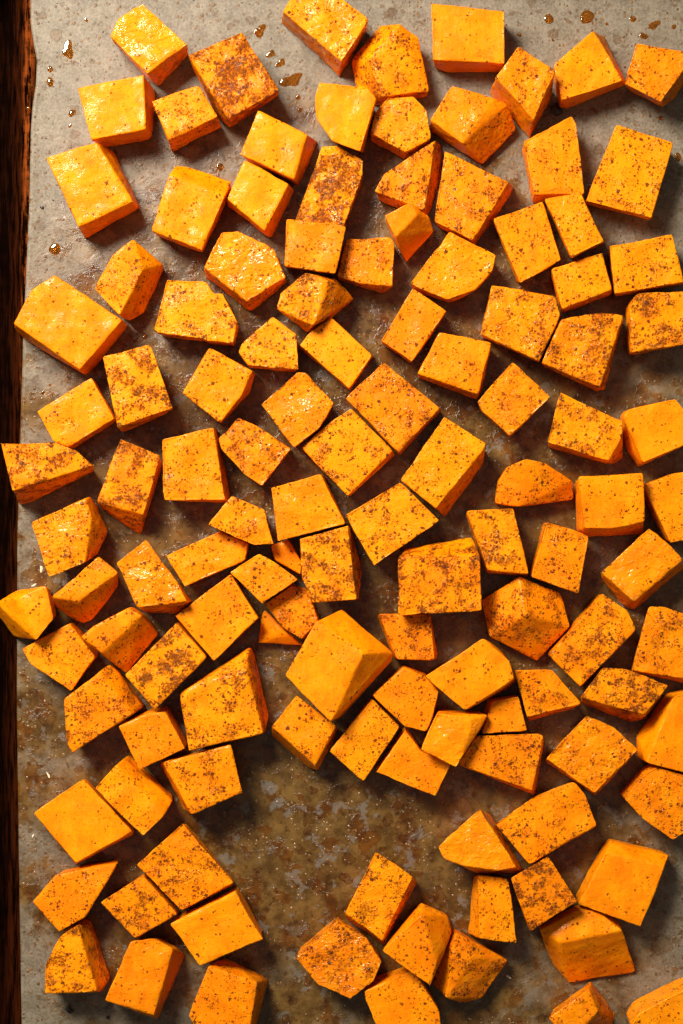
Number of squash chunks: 124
